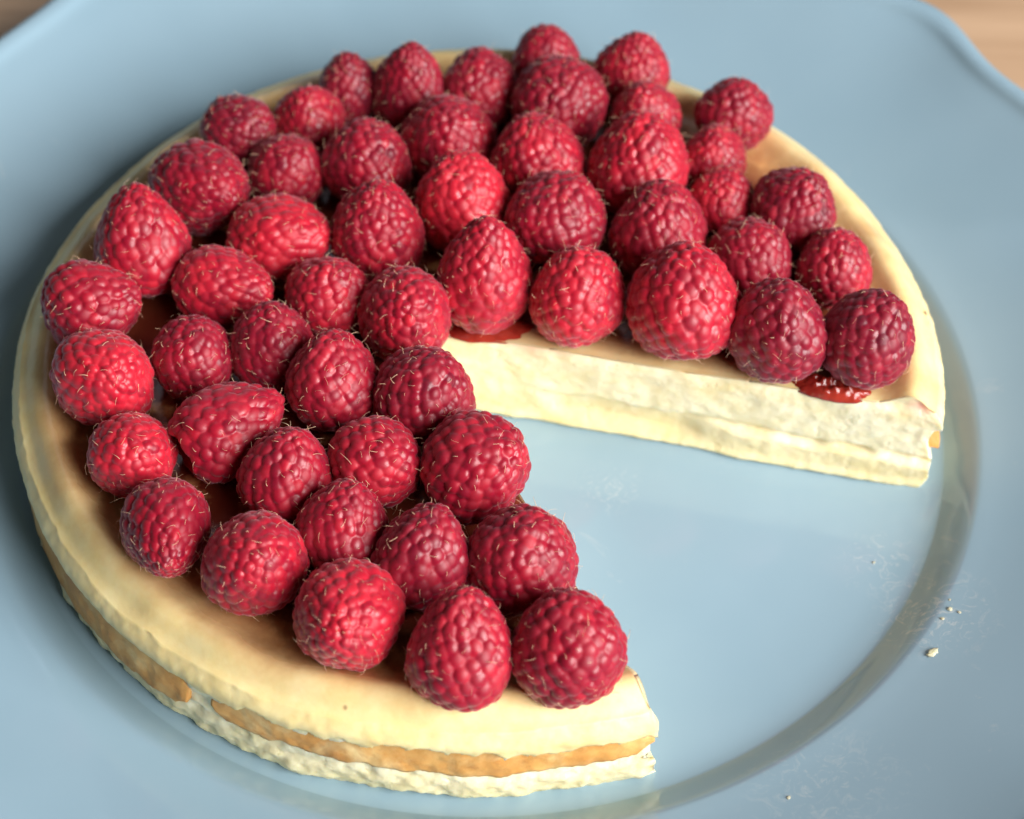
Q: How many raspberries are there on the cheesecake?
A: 54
